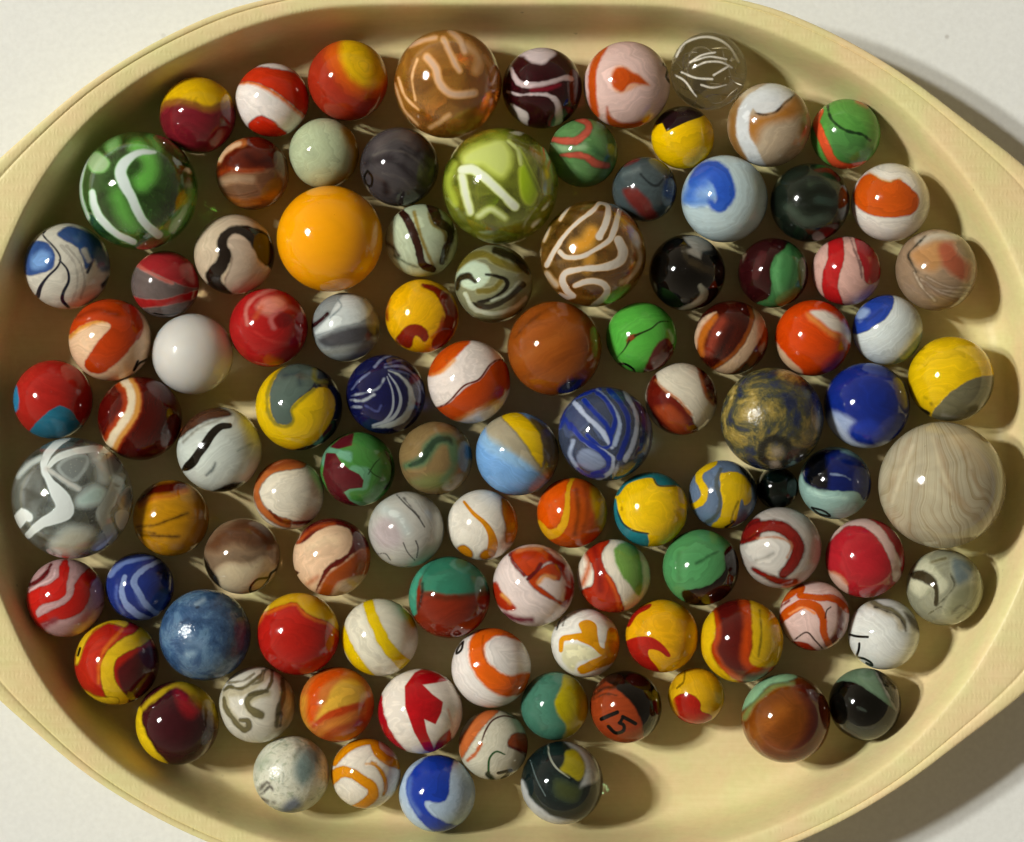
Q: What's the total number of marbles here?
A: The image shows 101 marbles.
